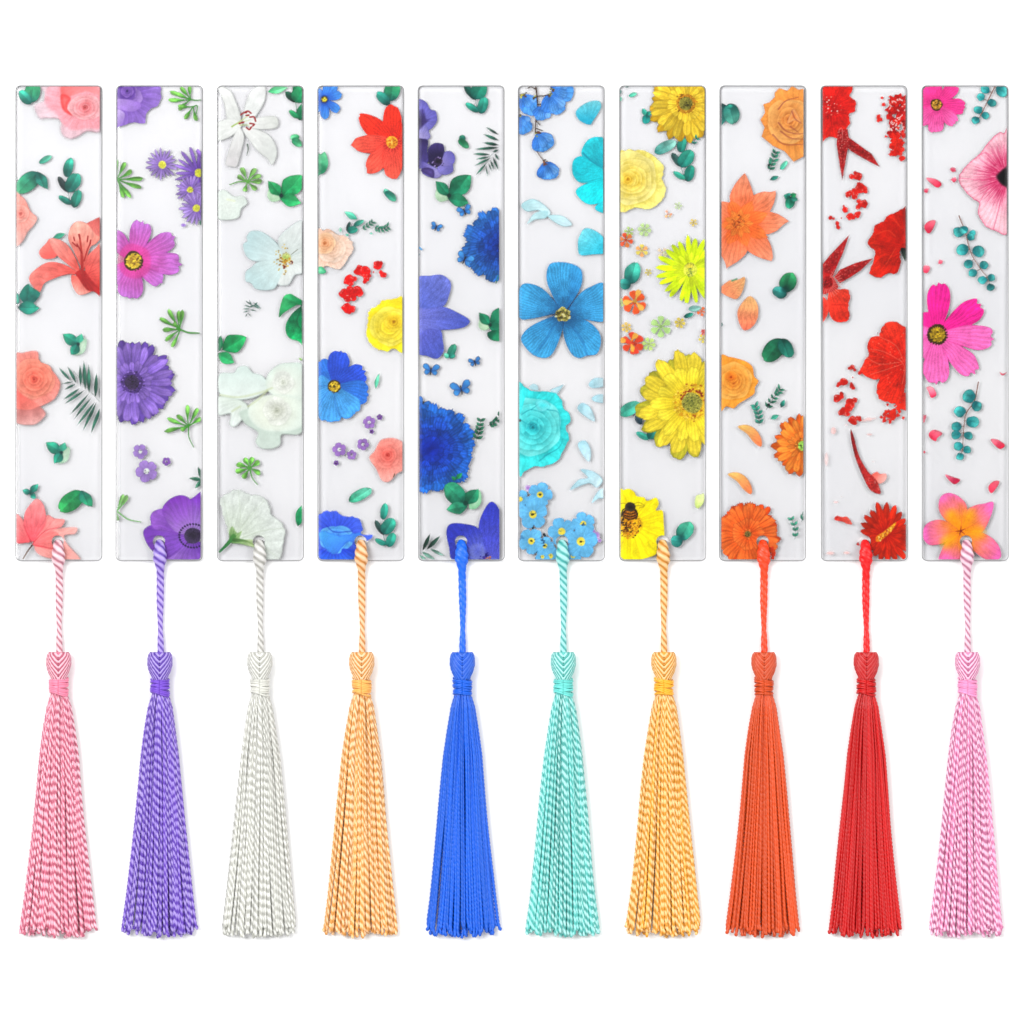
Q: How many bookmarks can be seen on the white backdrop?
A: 10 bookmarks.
